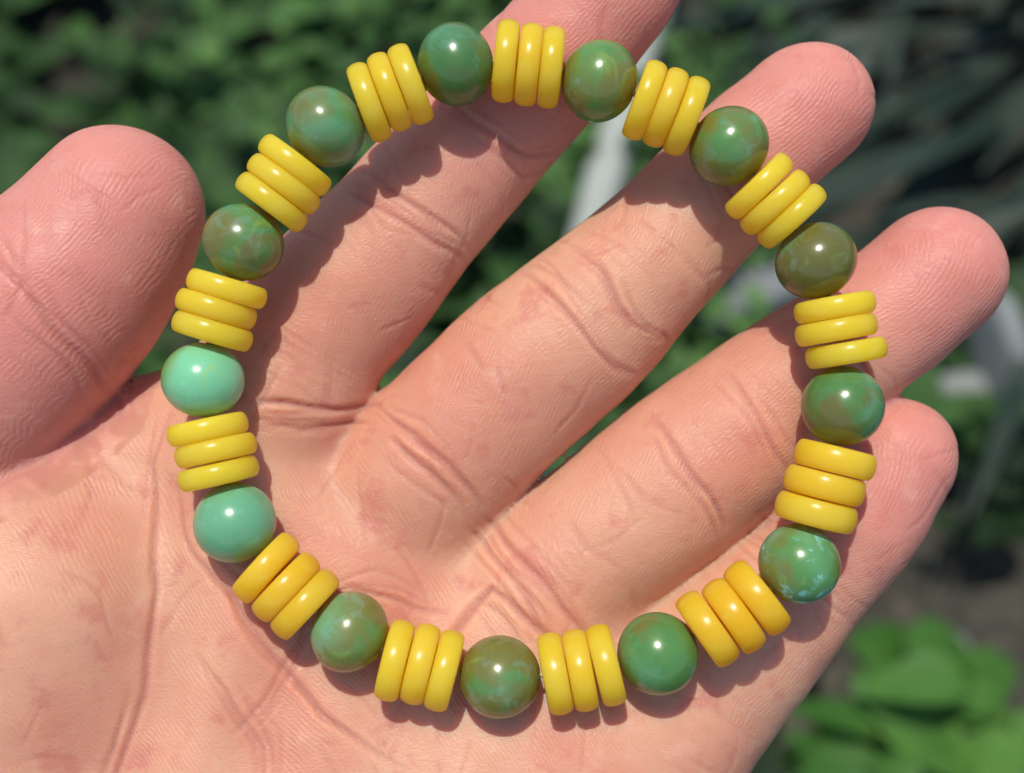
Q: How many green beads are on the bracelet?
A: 13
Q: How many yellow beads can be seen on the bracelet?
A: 39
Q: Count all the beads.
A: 52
